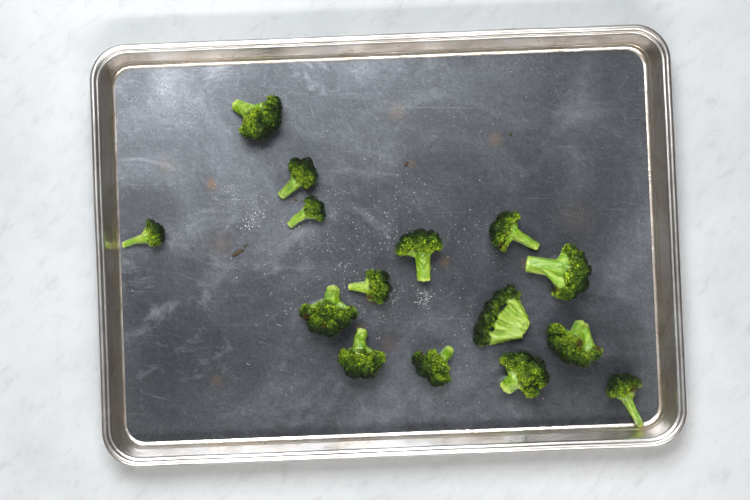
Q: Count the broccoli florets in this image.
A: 15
